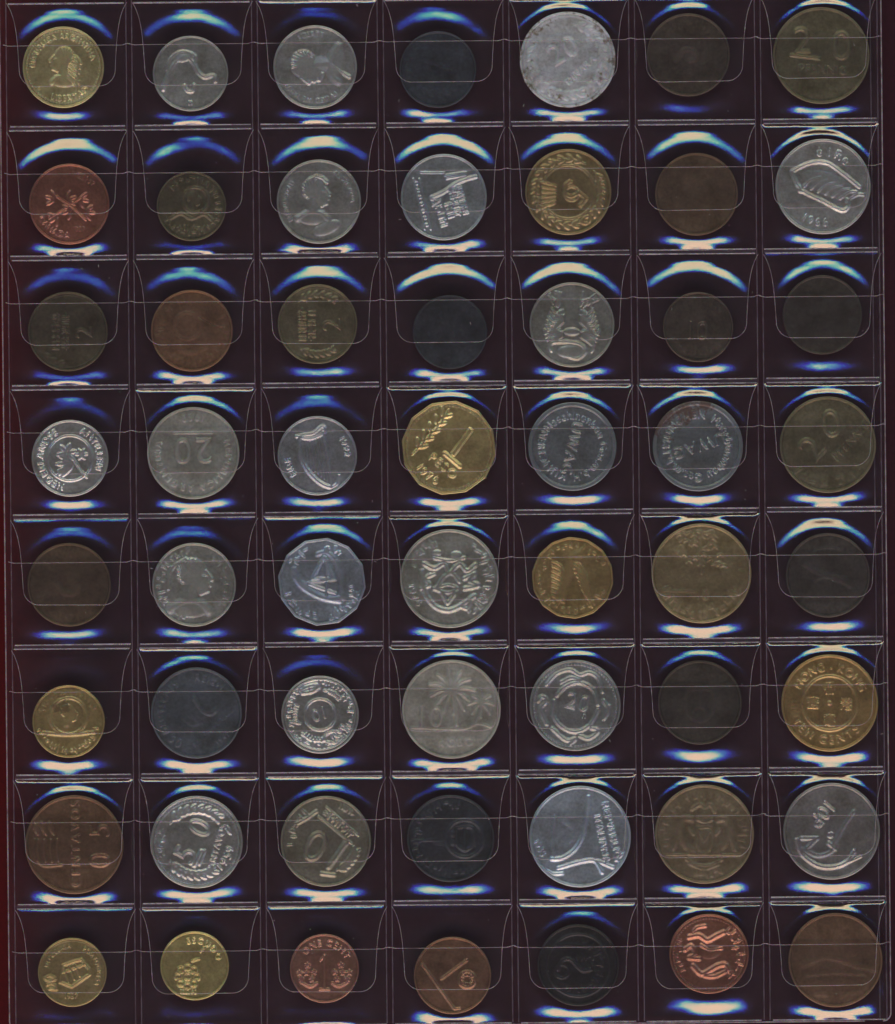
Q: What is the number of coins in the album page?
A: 56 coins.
